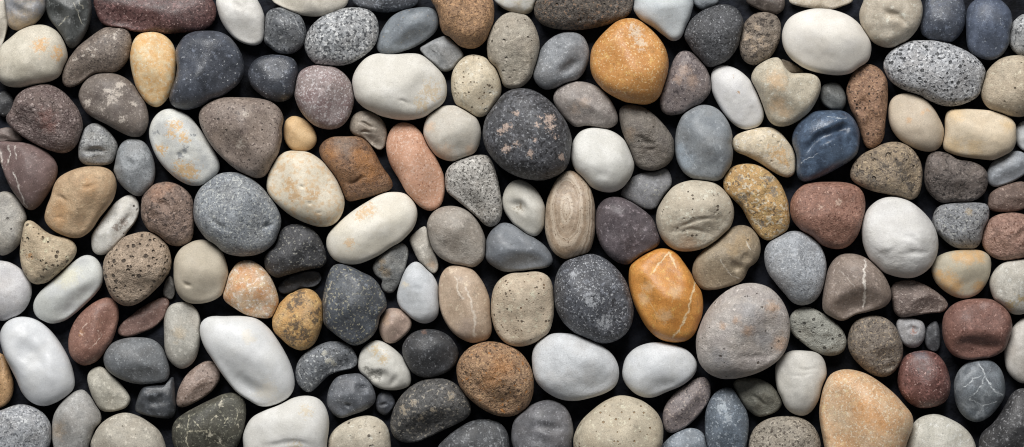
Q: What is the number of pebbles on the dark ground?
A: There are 163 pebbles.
